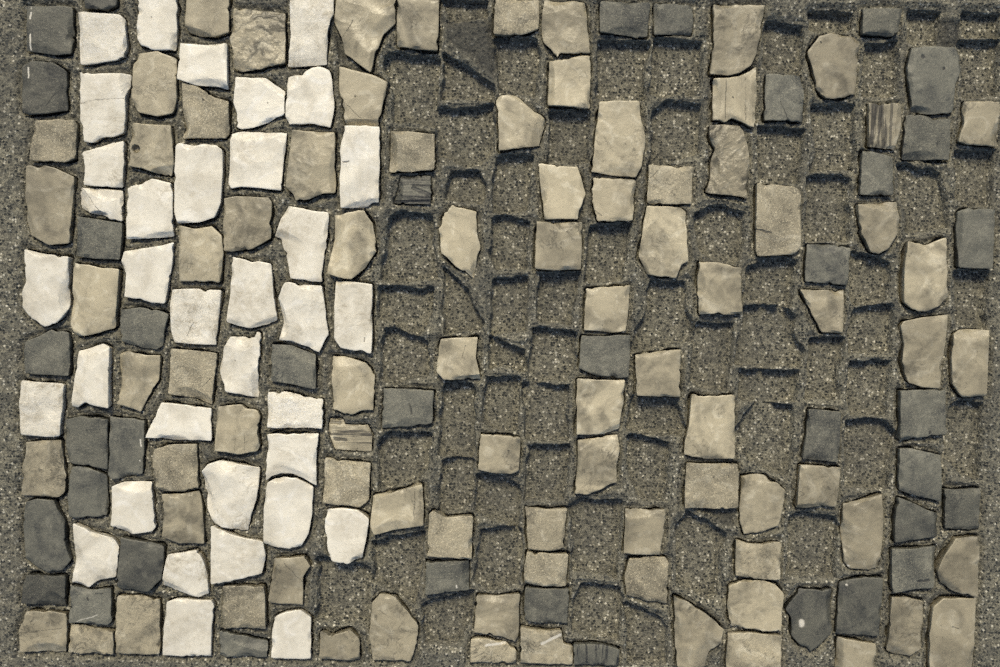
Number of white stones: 35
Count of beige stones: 84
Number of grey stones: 38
